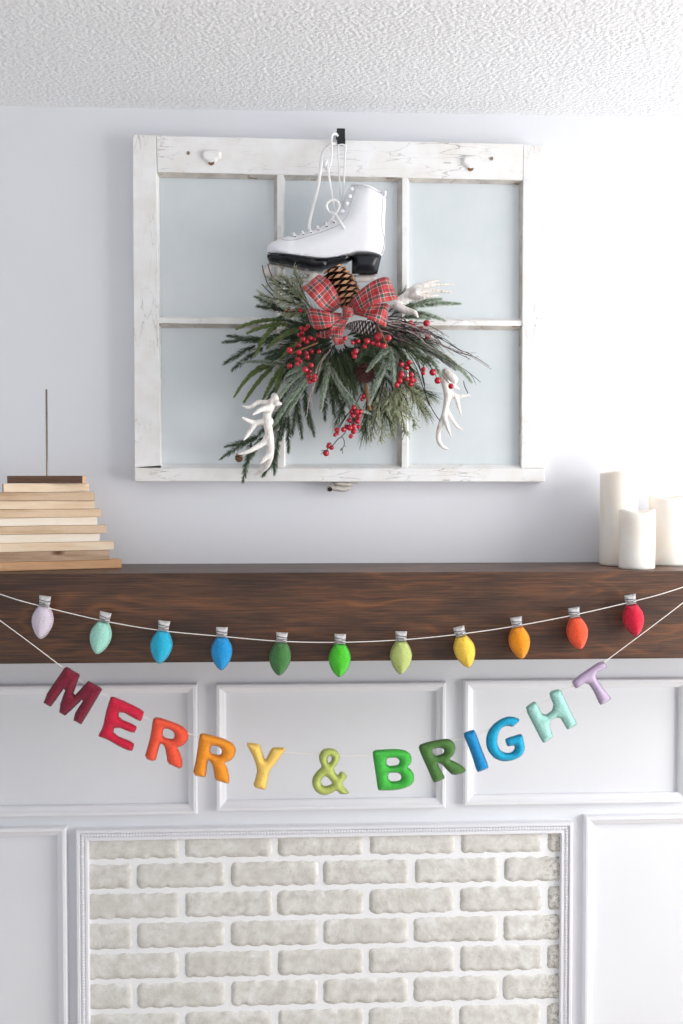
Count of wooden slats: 11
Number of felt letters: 11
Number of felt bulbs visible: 11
